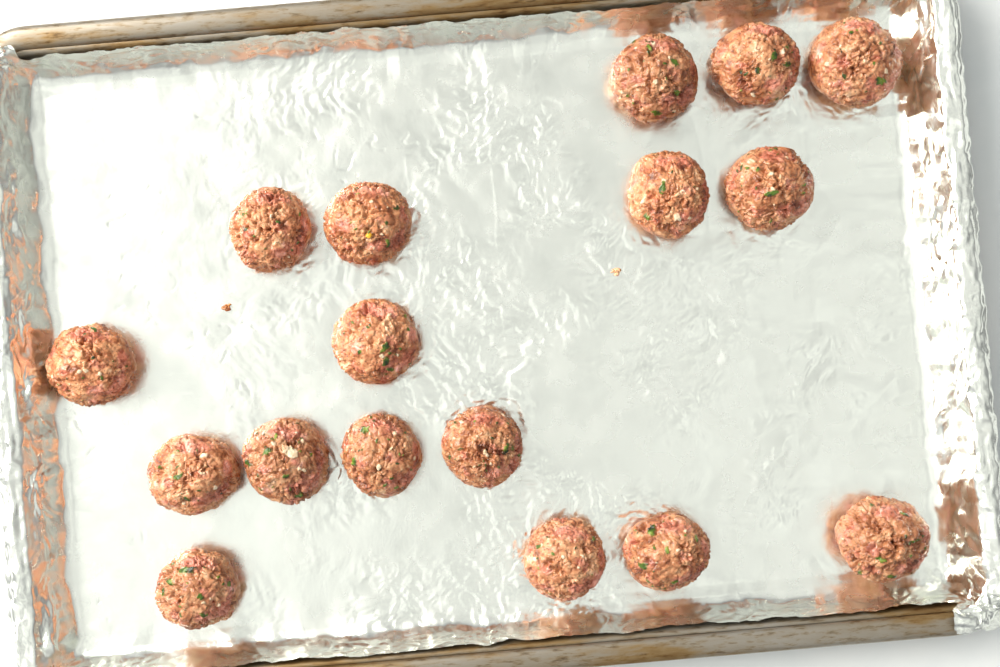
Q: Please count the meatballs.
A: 17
